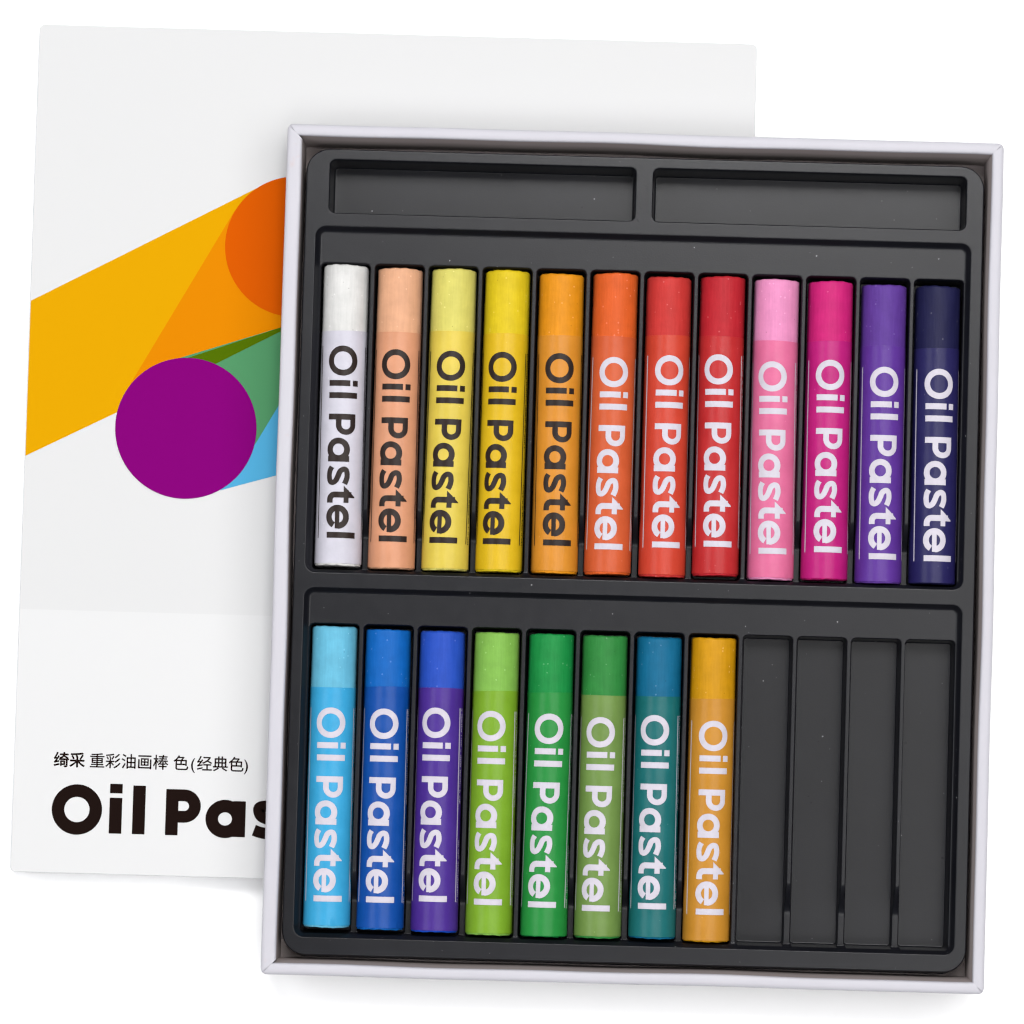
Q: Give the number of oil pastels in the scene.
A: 20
